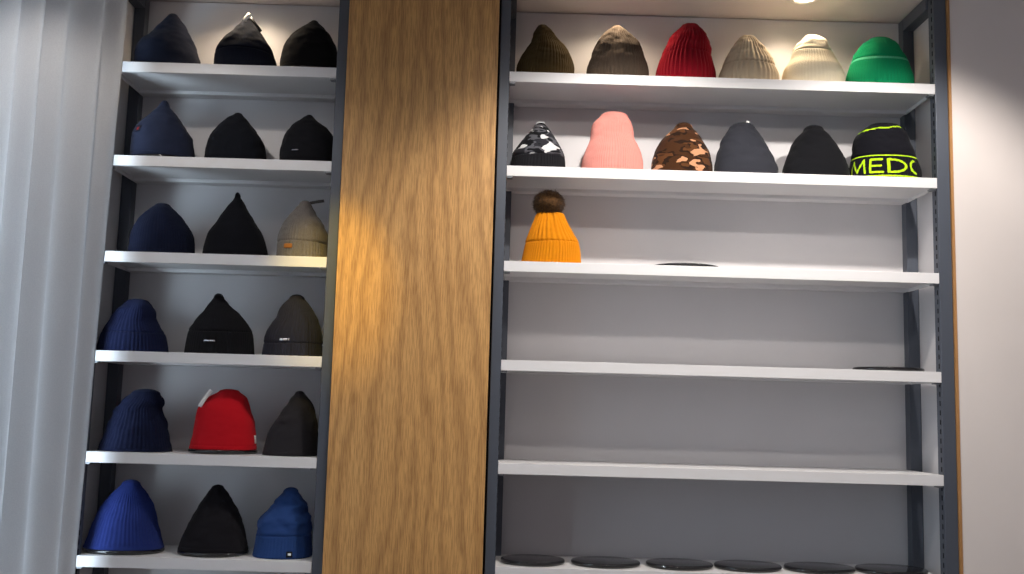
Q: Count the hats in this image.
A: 31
